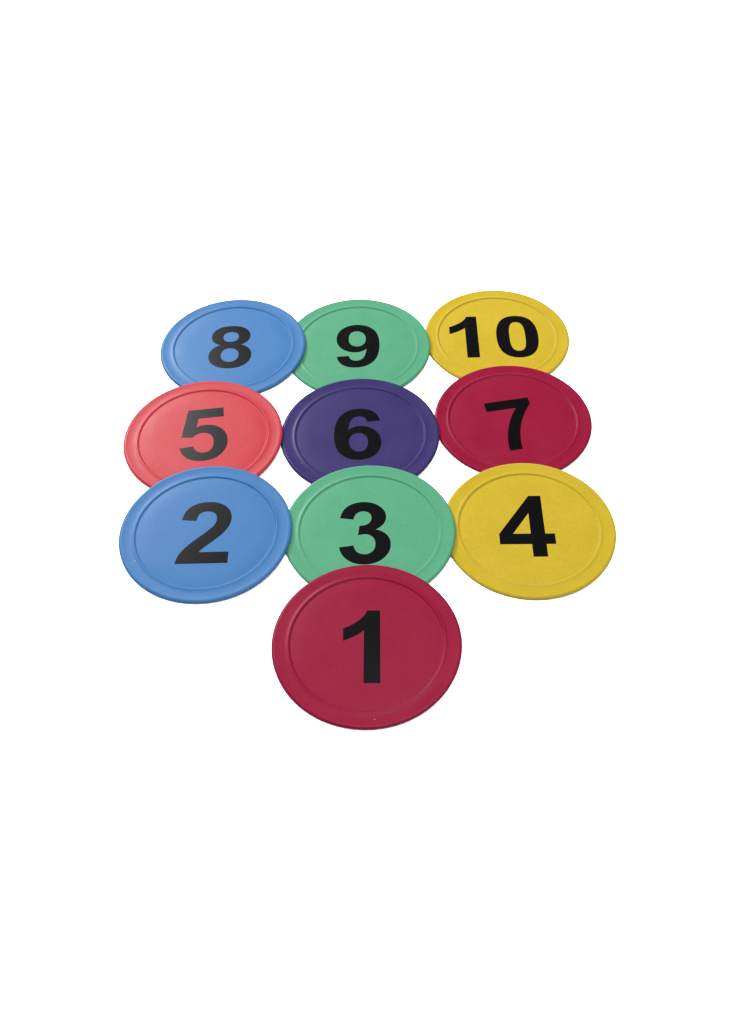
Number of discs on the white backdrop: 10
